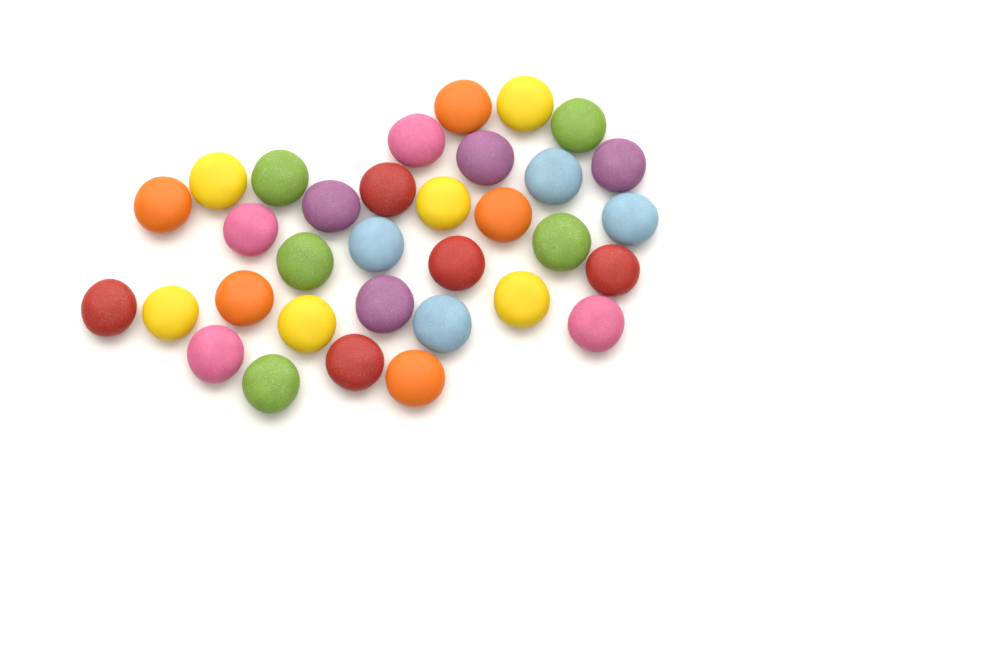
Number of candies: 33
